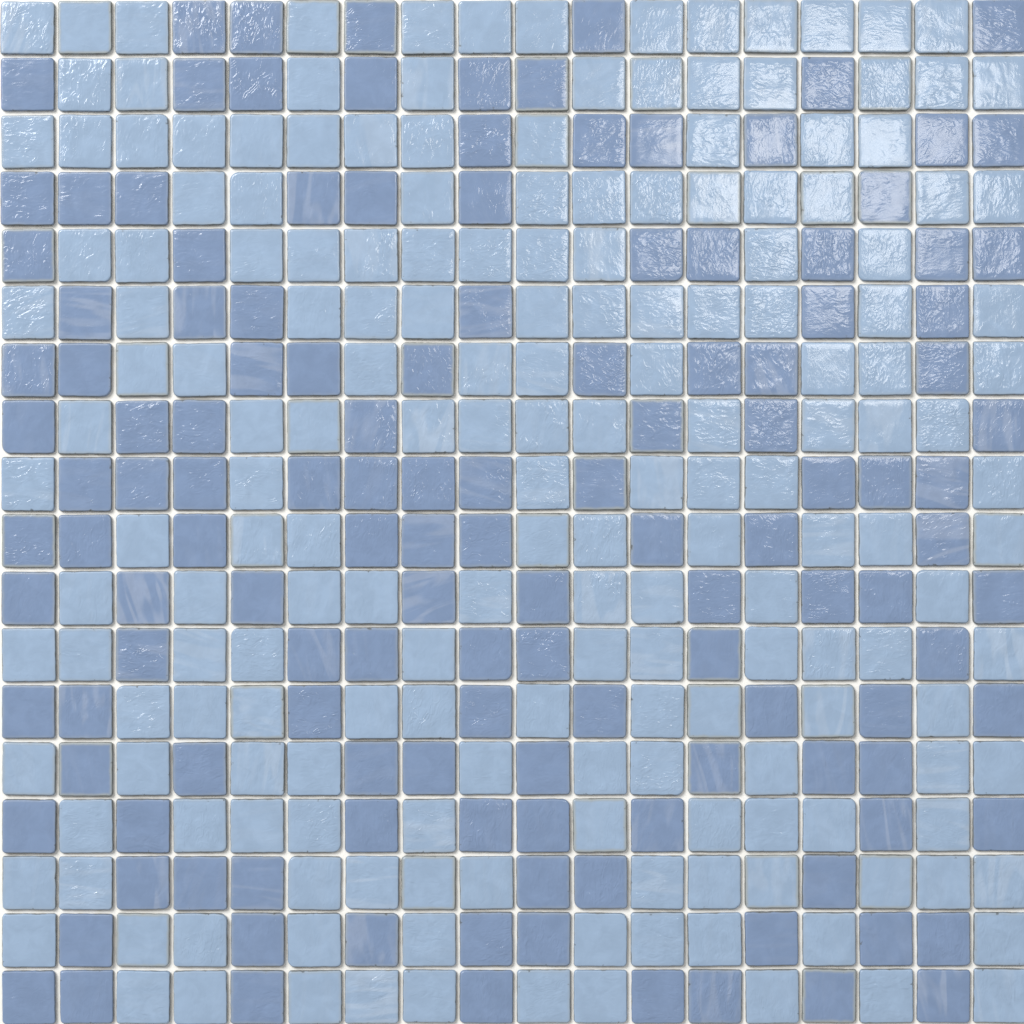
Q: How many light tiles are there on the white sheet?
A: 188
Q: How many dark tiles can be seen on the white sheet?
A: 136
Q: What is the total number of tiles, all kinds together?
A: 324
